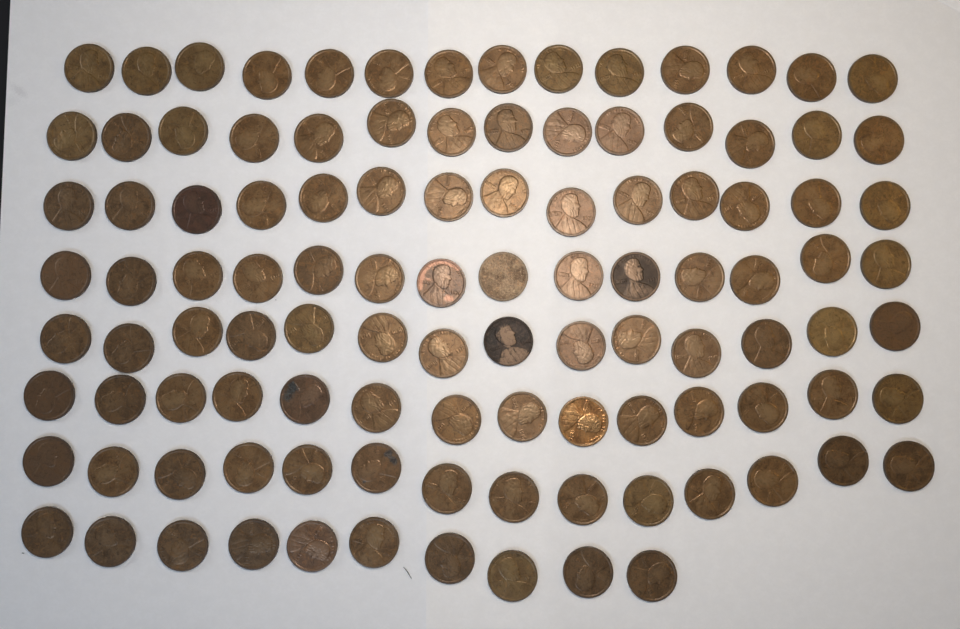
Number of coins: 108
